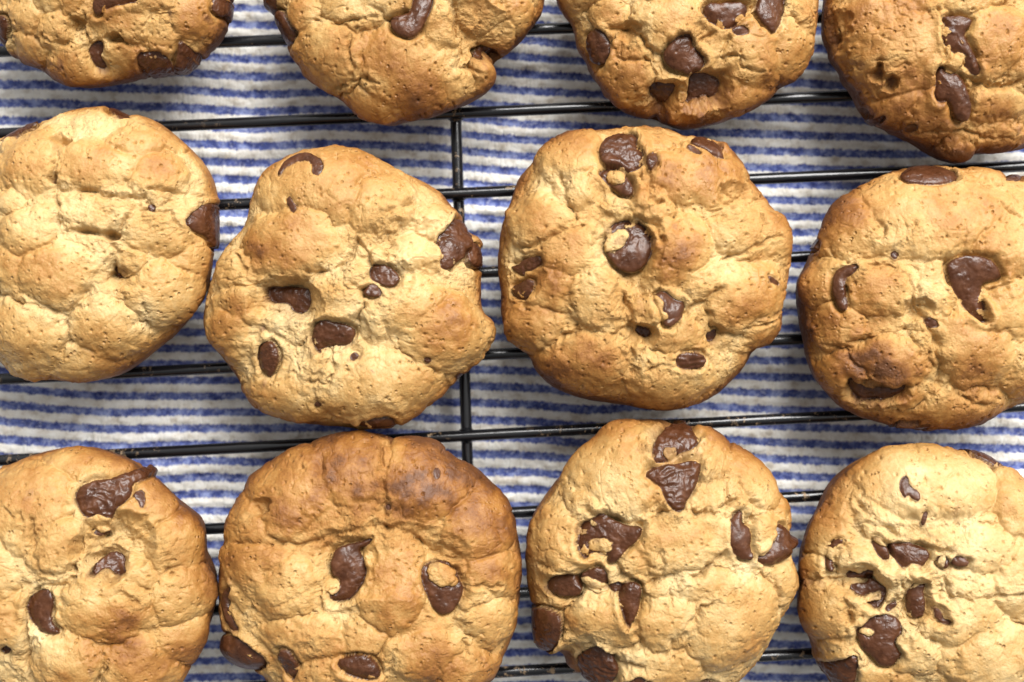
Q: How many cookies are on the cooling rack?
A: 12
